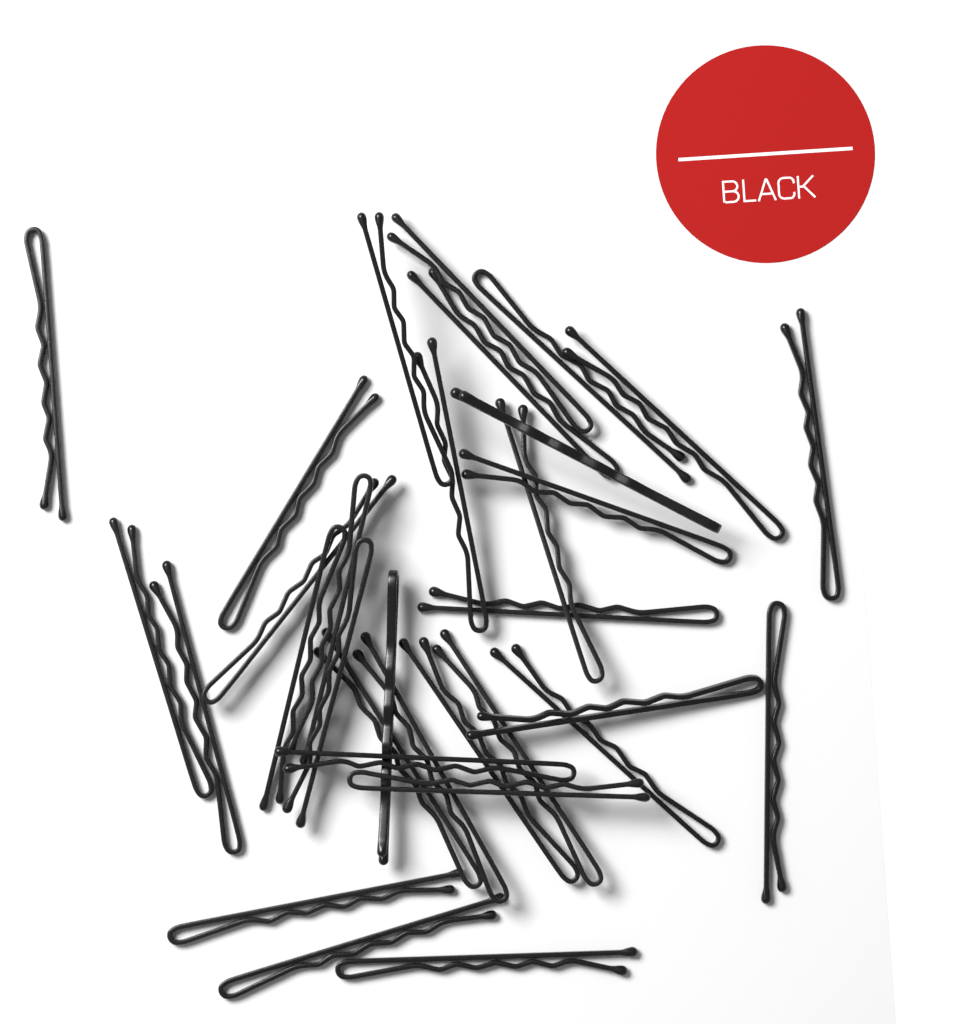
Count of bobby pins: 32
